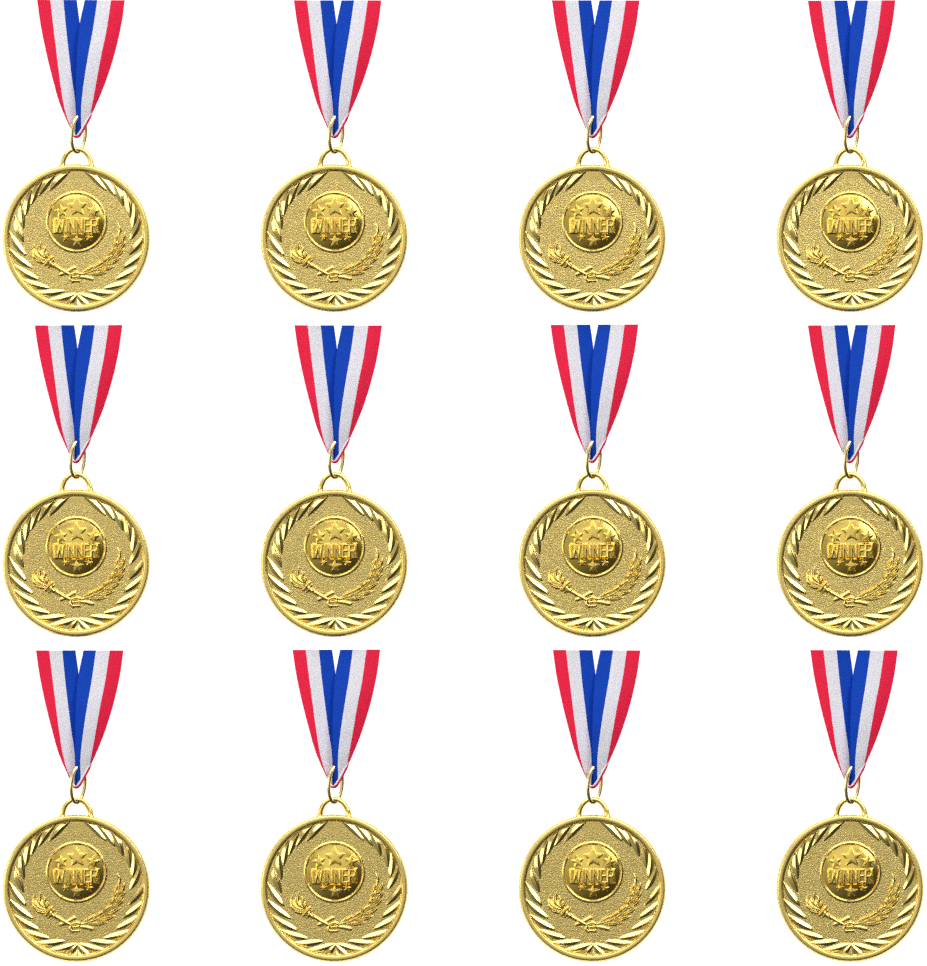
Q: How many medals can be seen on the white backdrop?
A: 12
